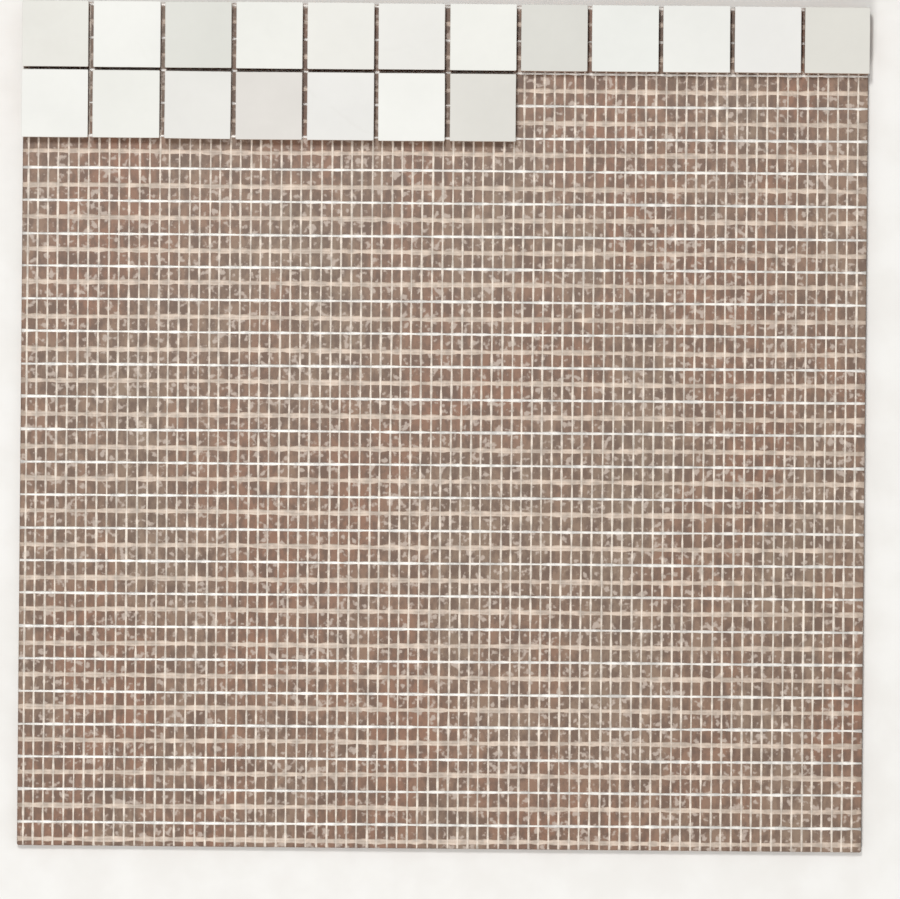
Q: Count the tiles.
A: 19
